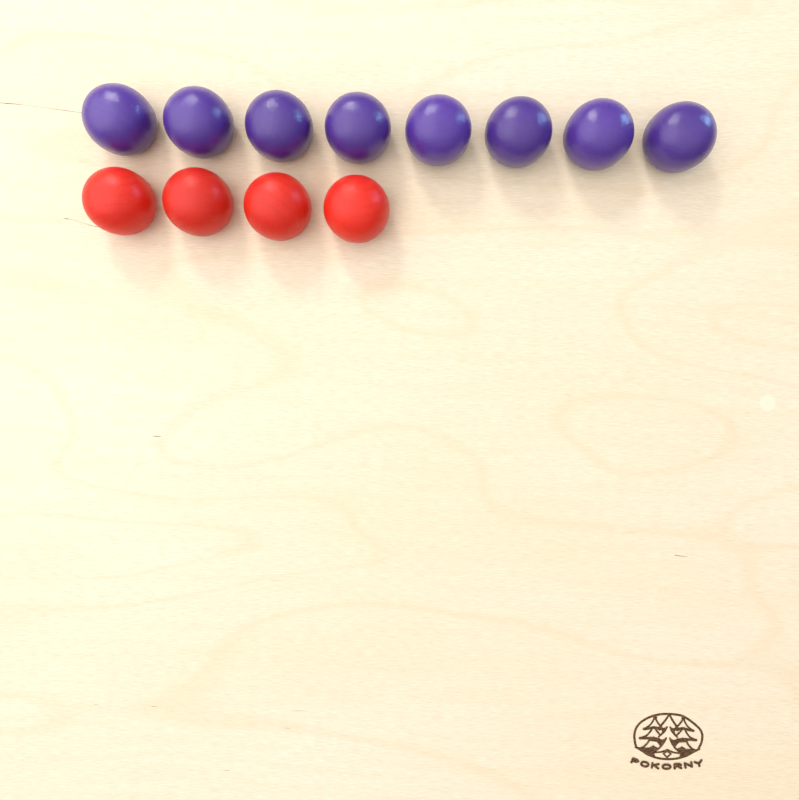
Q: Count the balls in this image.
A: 12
